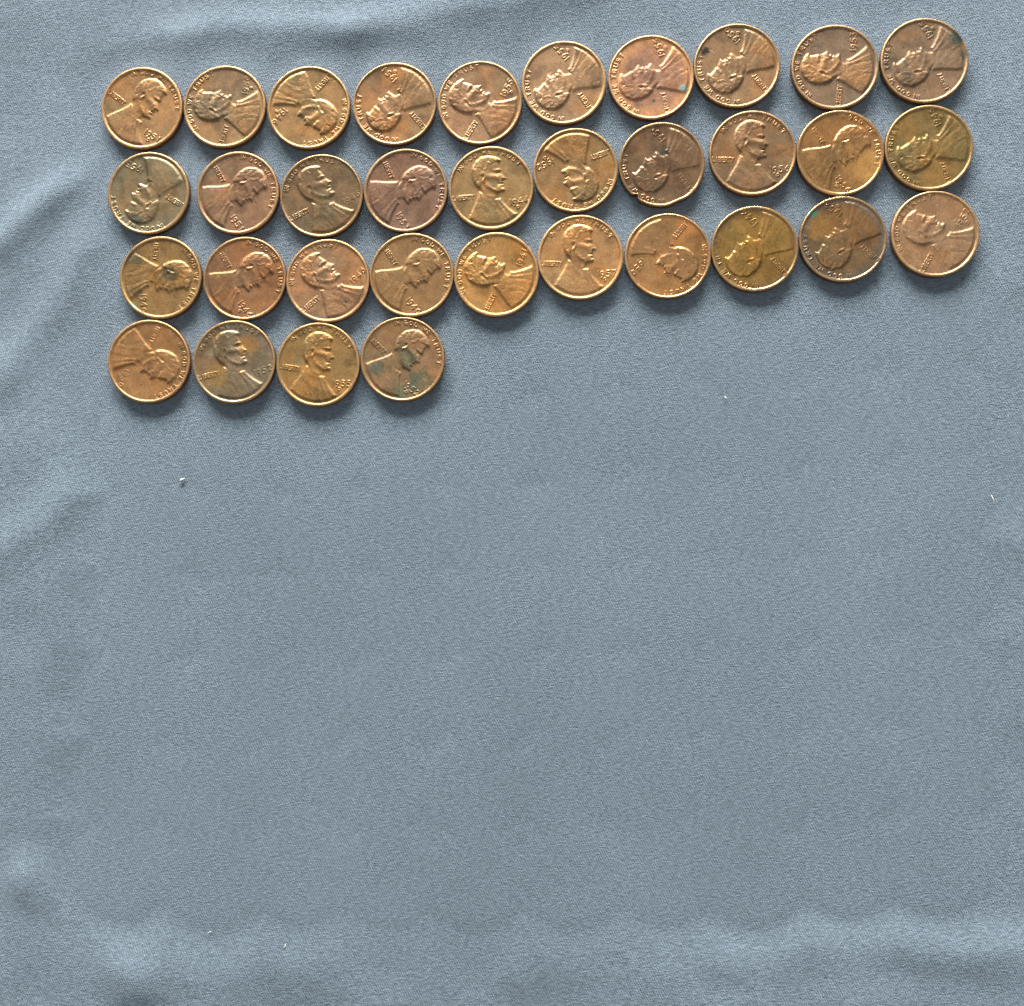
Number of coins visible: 34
